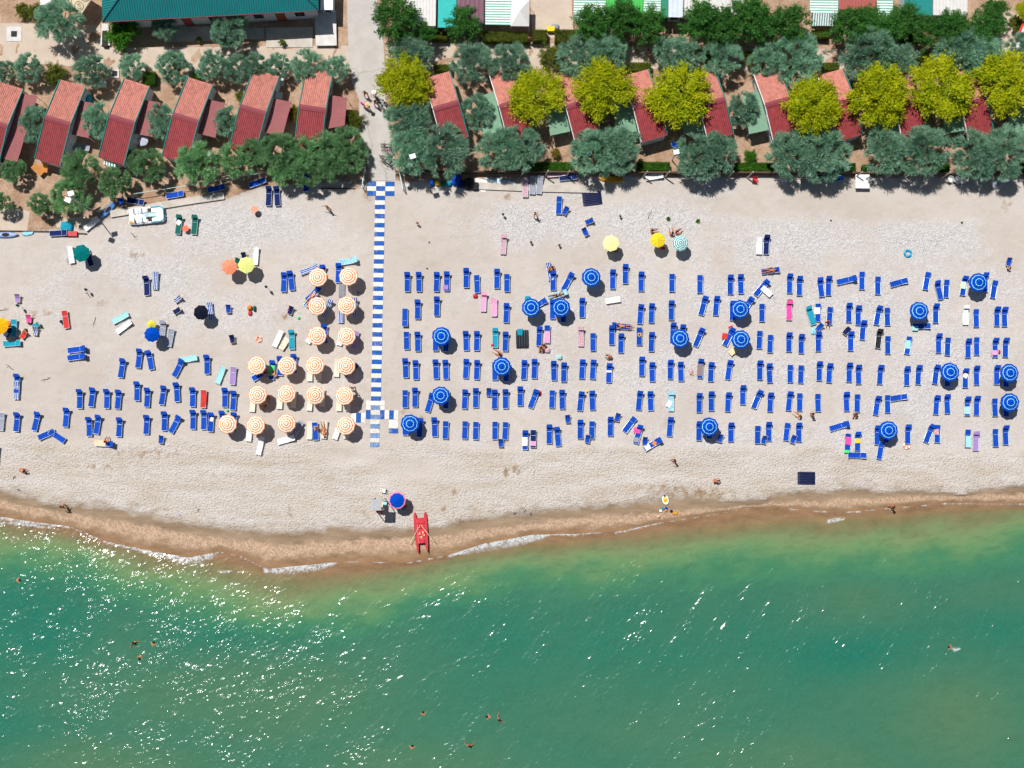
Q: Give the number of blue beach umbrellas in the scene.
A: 19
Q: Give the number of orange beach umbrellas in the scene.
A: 18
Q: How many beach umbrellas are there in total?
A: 37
